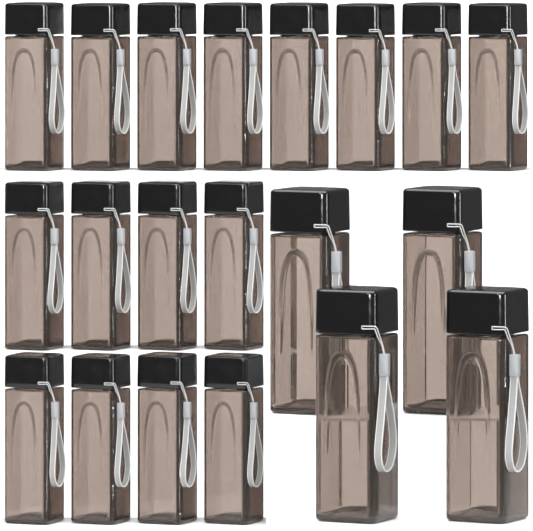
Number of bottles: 20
